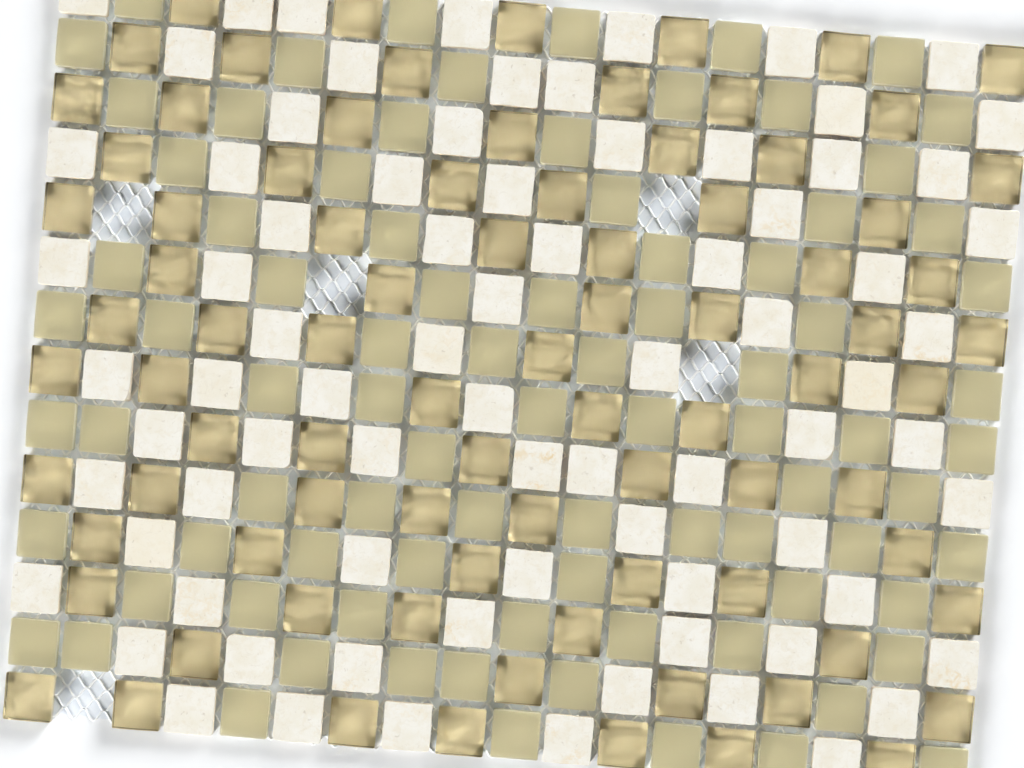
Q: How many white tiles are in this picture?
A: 78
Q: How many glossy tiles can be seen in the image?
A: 84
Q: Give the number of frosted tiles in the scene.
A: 85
